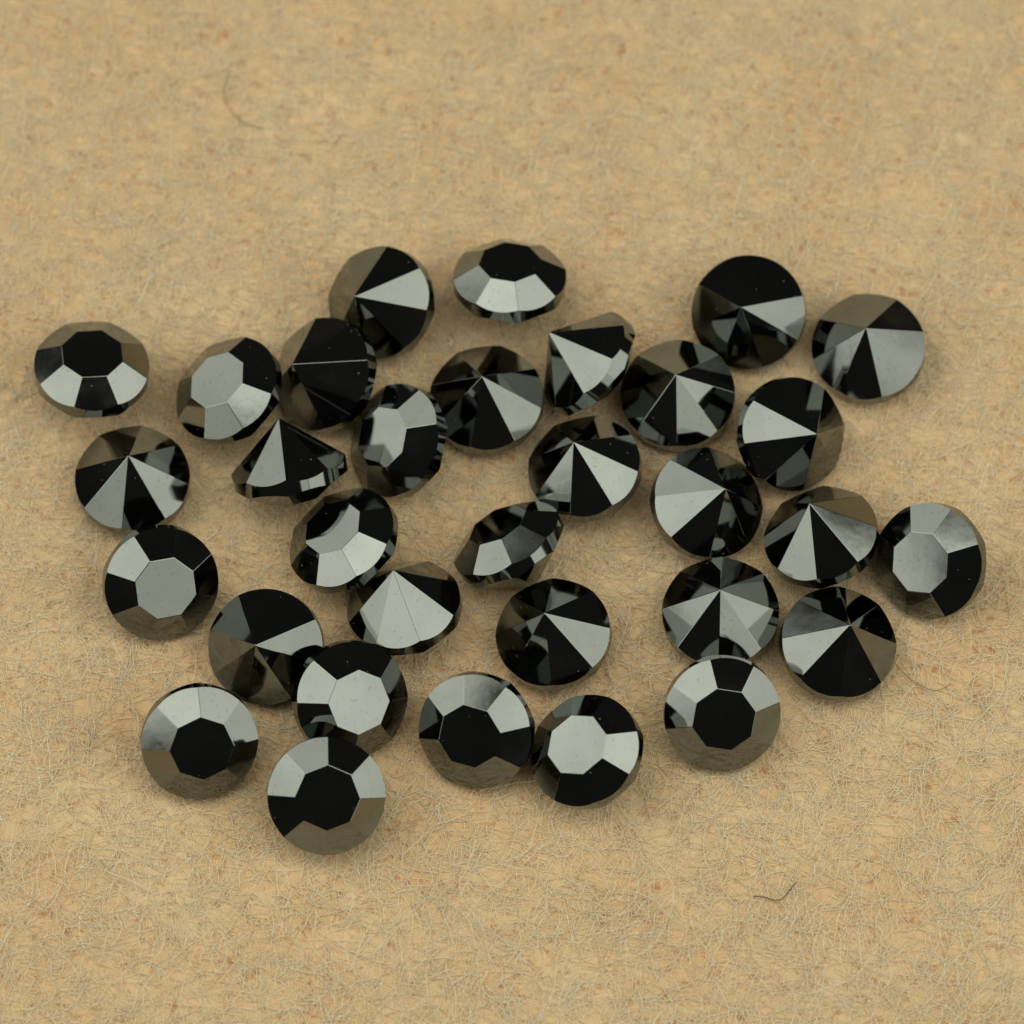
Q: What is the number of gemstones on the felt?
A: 32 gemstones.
